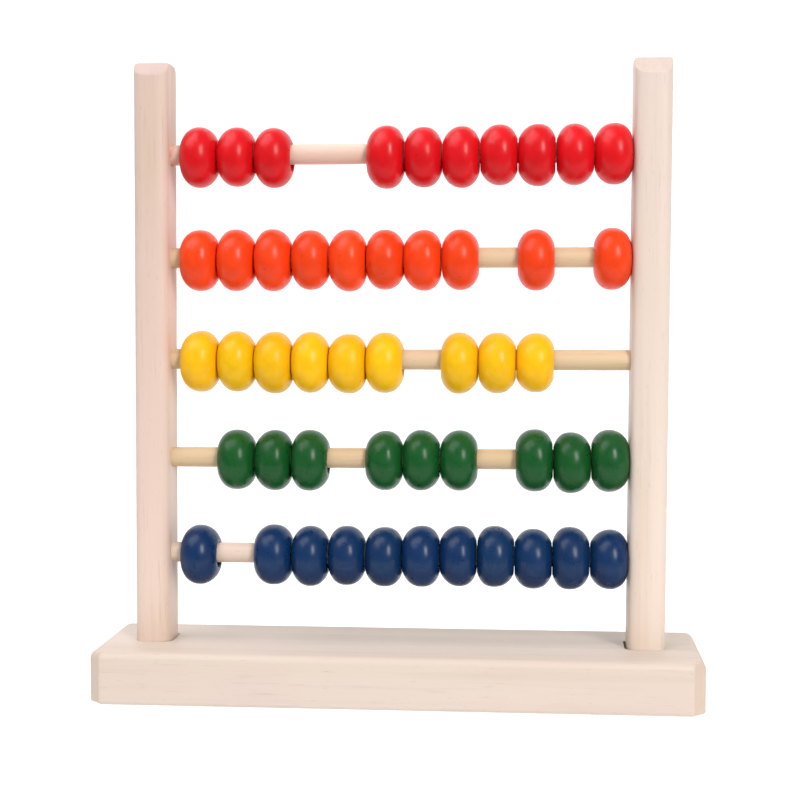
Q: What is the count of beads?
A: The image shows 49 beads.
